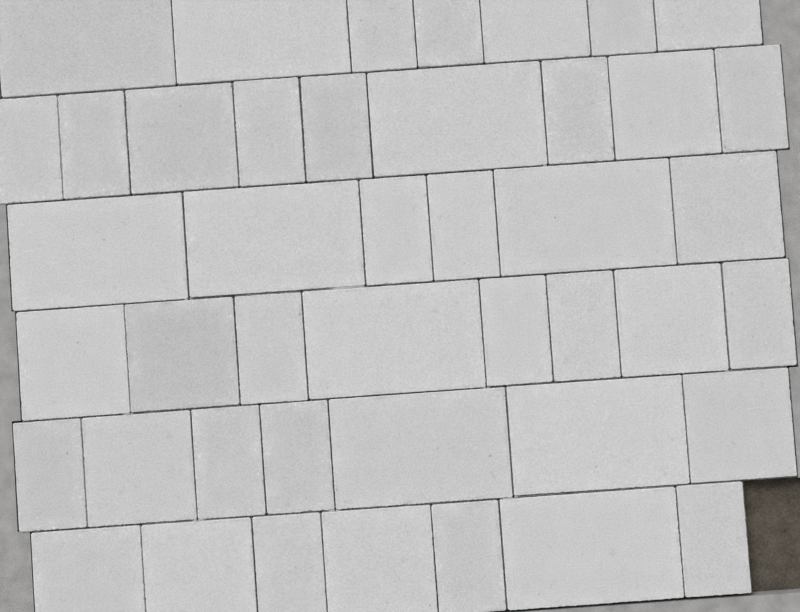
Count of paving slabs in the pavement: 44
